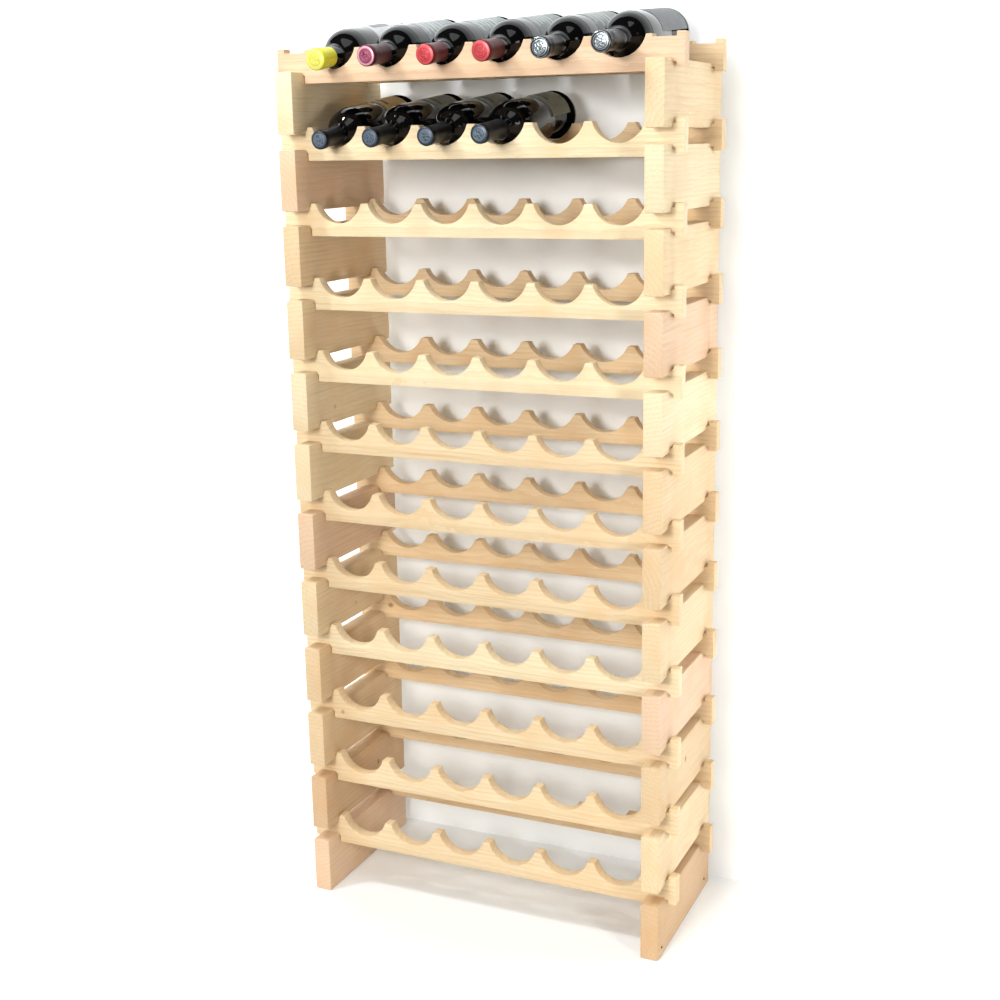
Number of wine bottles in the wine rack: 10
